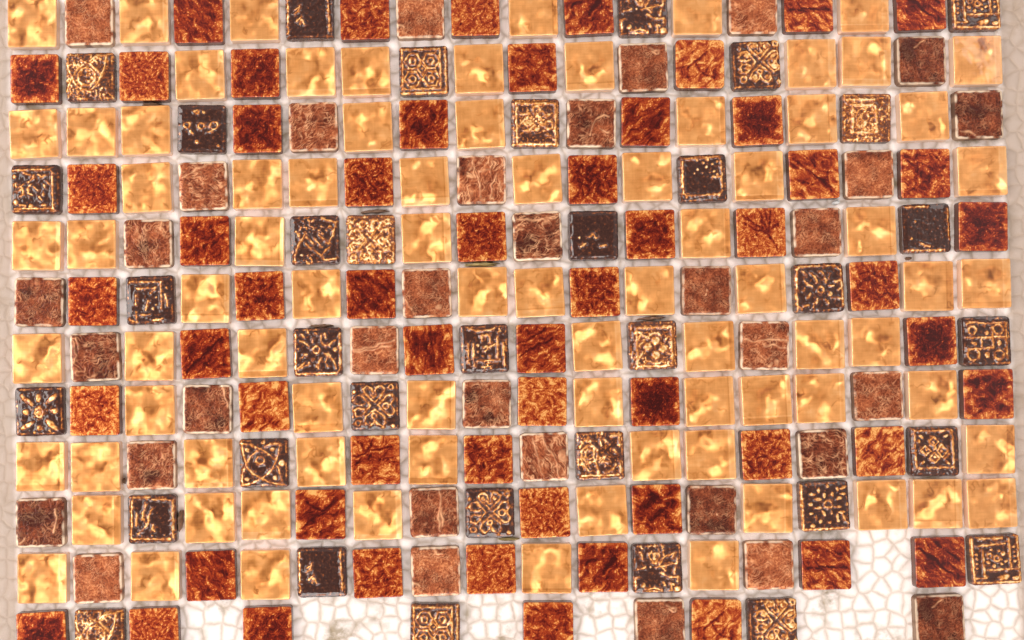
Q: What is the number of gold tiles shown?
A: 81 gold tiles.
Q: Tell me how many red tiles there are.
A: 57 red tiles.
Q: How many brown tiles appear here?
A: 34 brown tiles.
